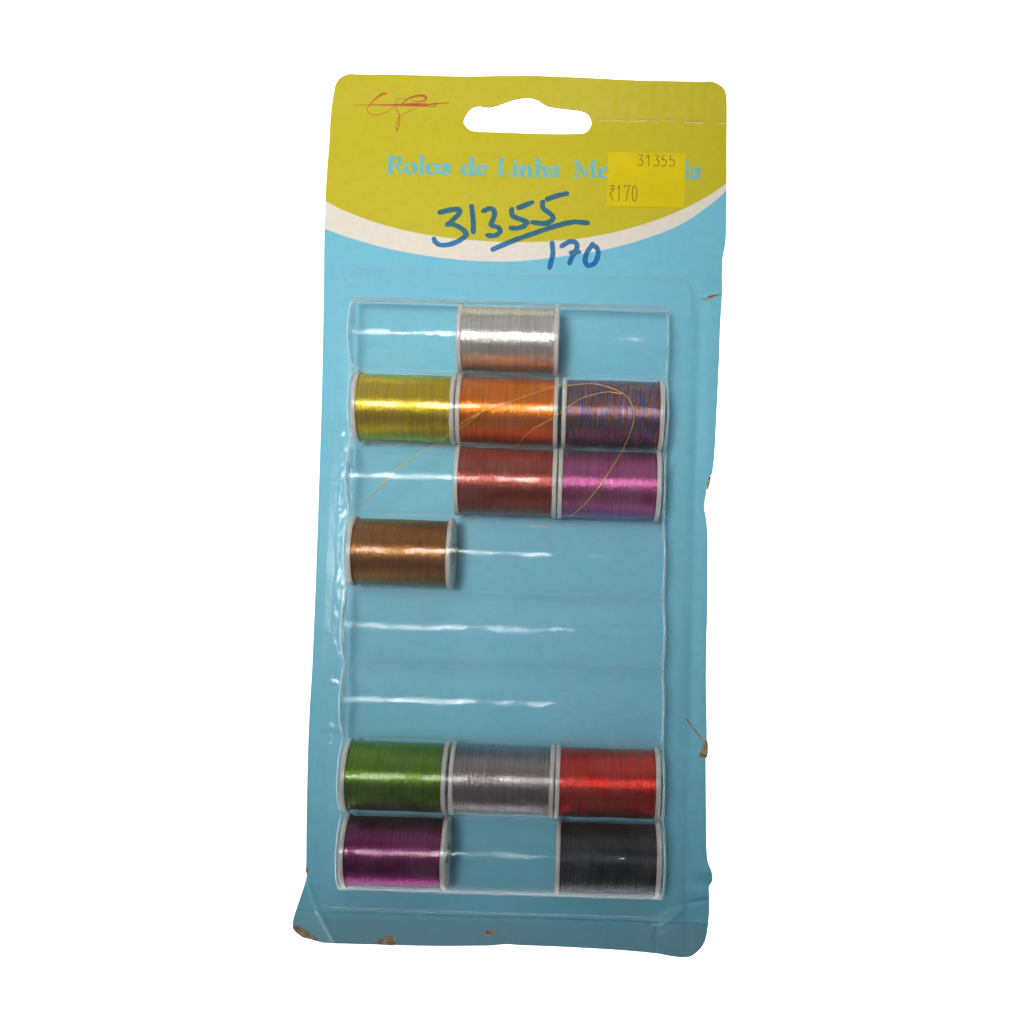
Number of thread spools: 12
